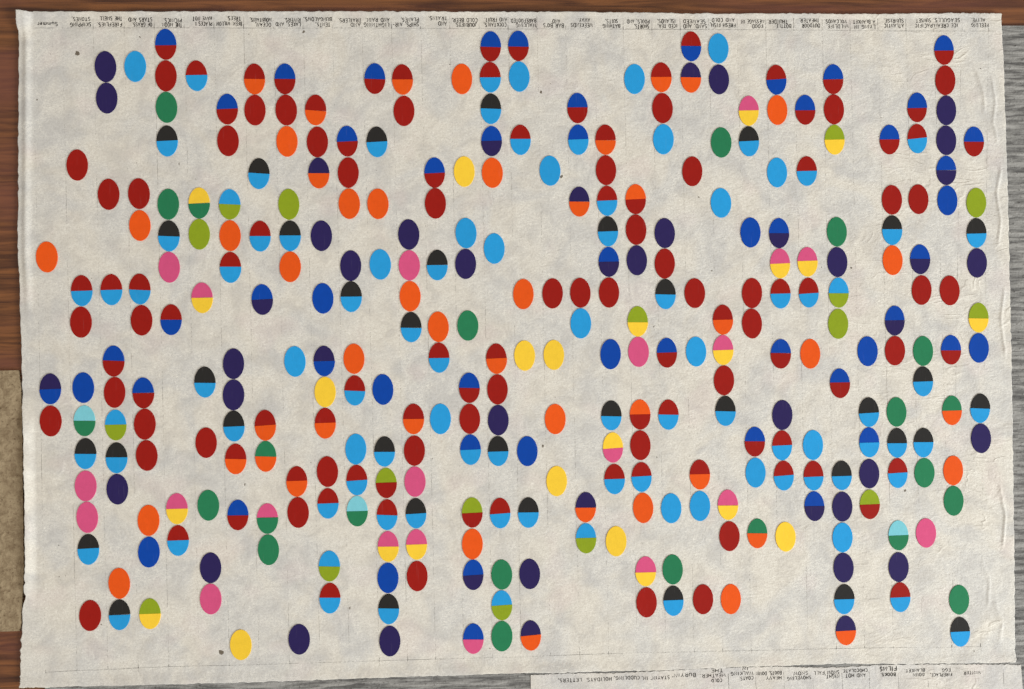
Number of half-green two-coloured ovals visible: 21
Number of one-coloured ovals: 165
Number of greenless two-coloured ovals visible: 139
